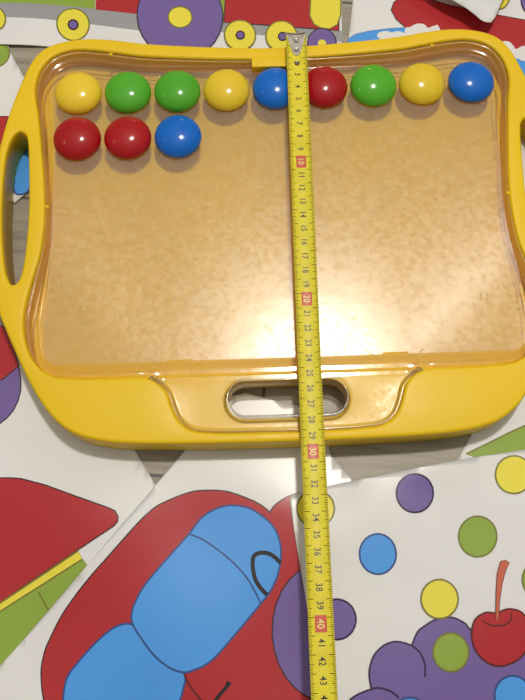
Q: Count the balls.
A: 12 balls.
